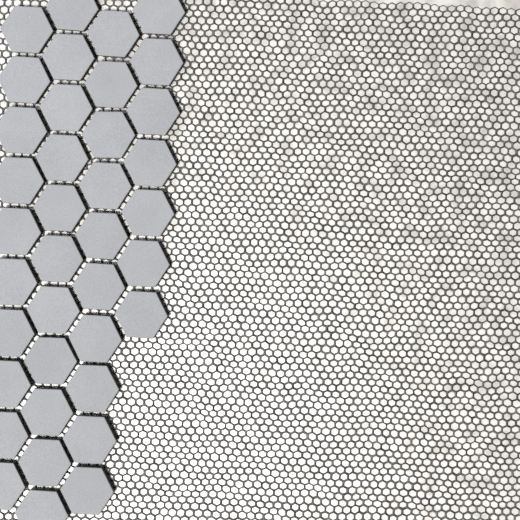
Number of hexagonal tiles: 38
